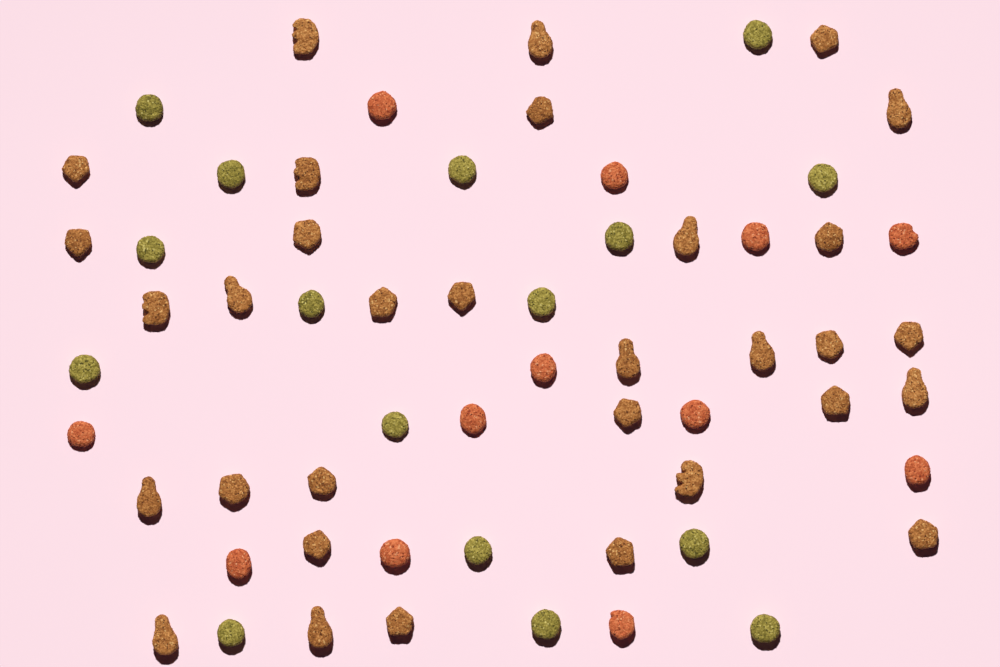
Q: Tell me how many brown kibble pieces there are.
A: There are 32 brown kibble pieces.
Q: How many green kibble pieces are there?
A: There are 16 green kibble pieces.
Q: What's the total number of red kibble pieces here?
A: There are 12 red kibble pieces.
